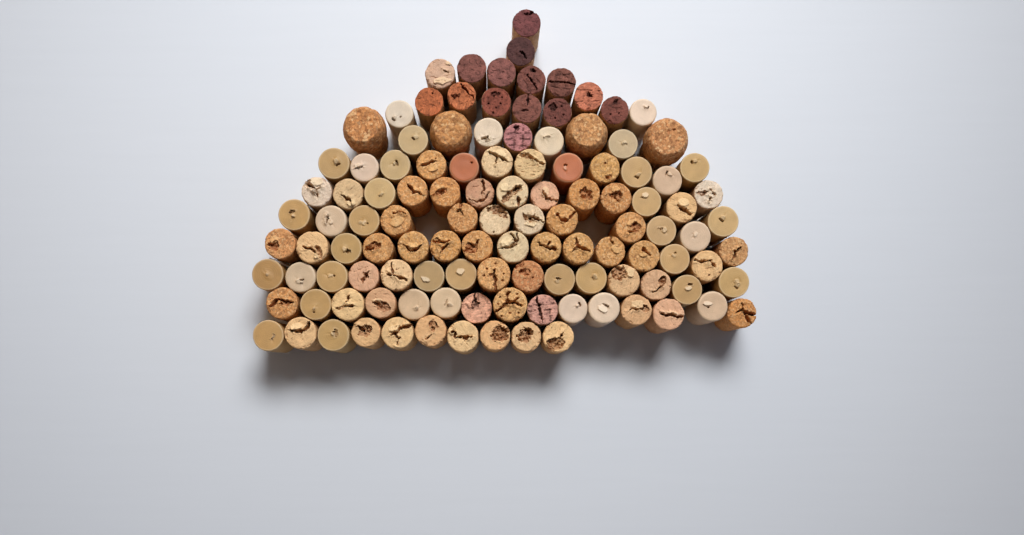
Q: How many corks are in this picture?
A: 117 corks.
